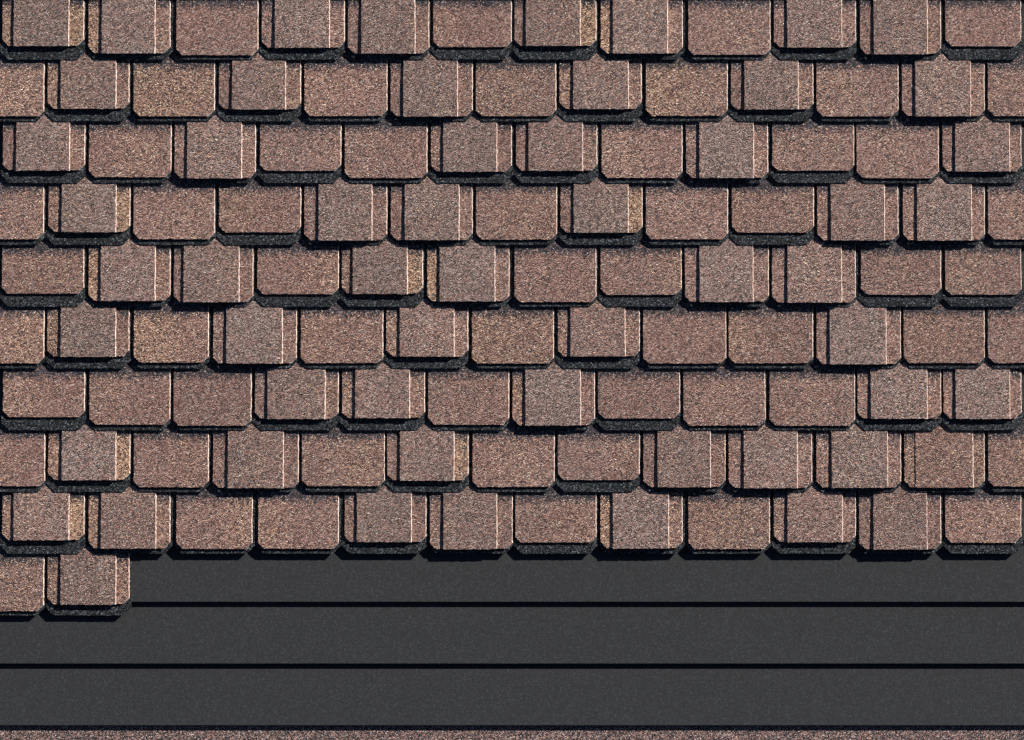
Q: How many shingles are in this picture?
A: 114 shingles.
